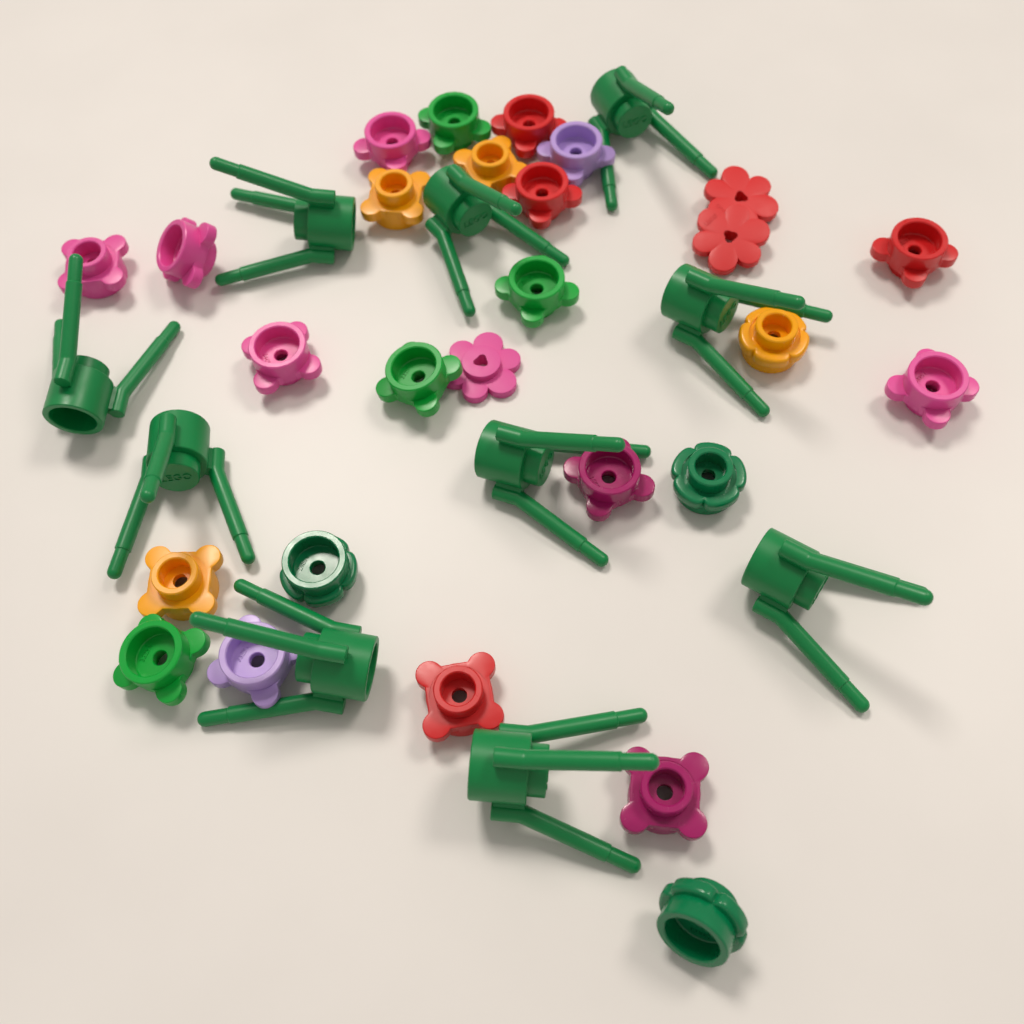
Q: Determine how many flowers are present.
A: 27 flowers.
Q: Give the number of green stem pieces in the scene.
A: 10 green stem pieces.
